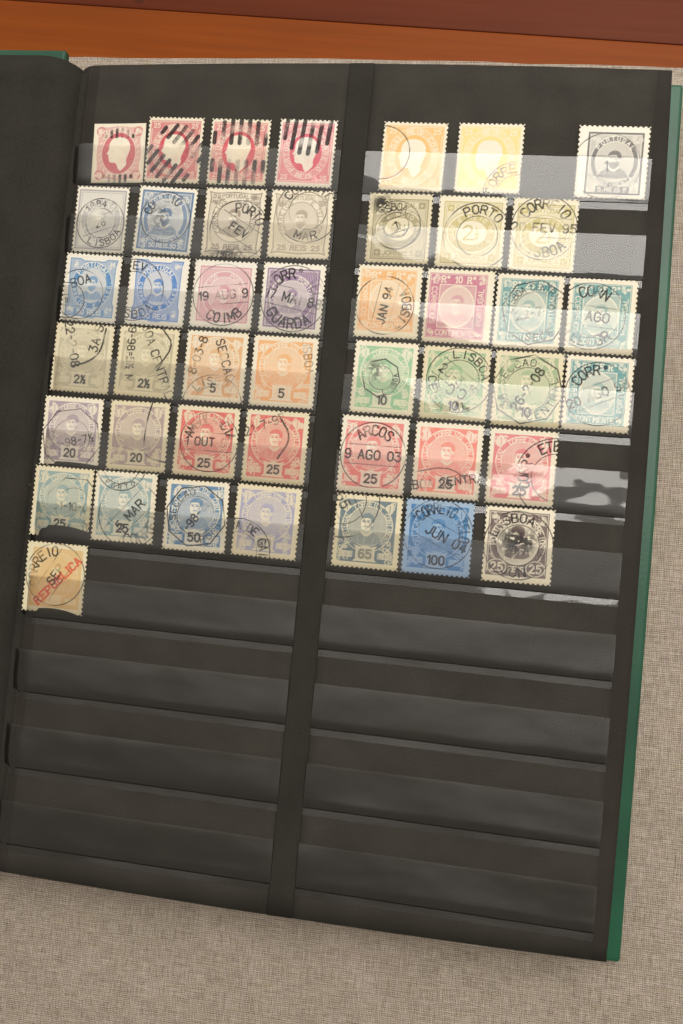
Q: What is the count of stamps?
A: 45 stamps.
